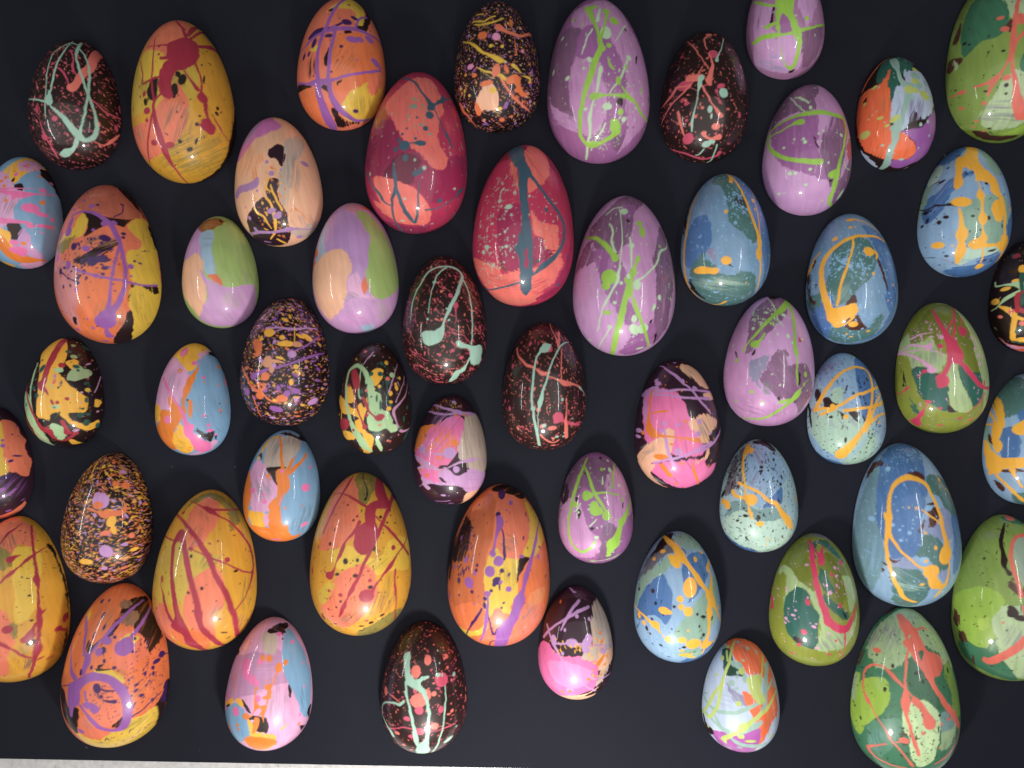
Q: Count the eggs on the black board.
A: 53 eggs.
